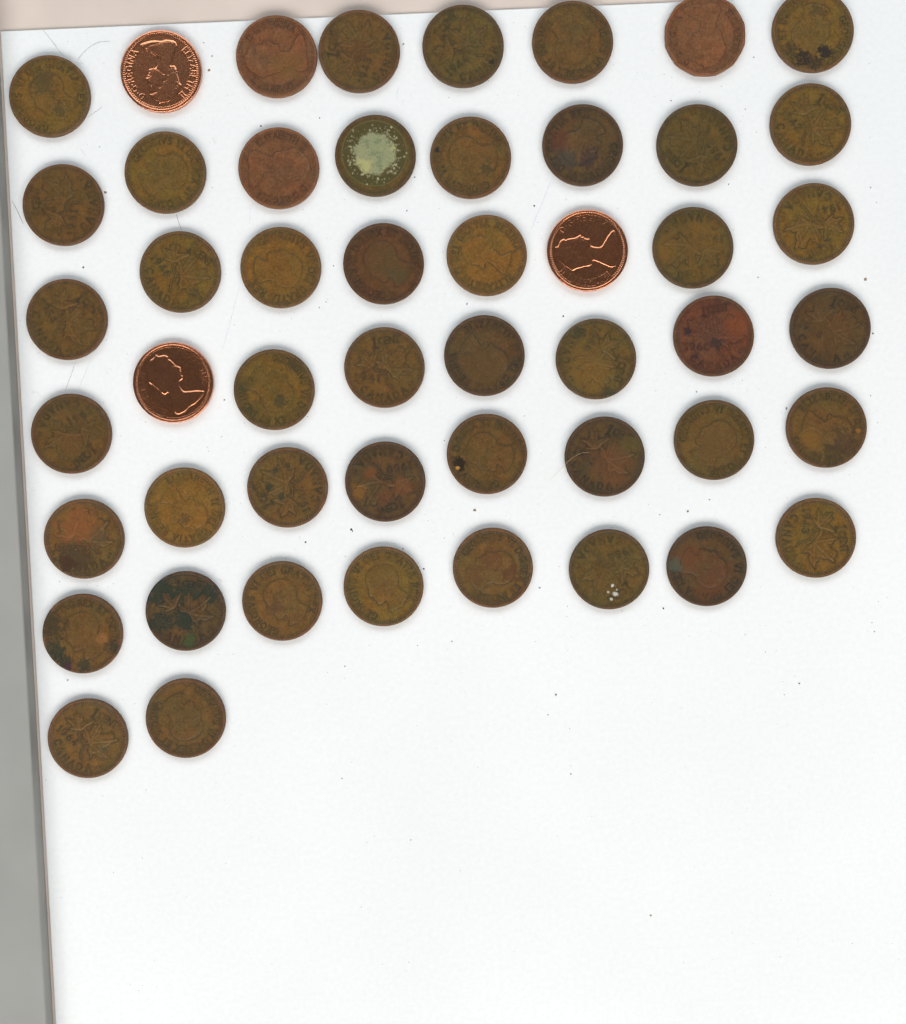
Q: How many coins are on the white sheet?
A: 50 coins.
